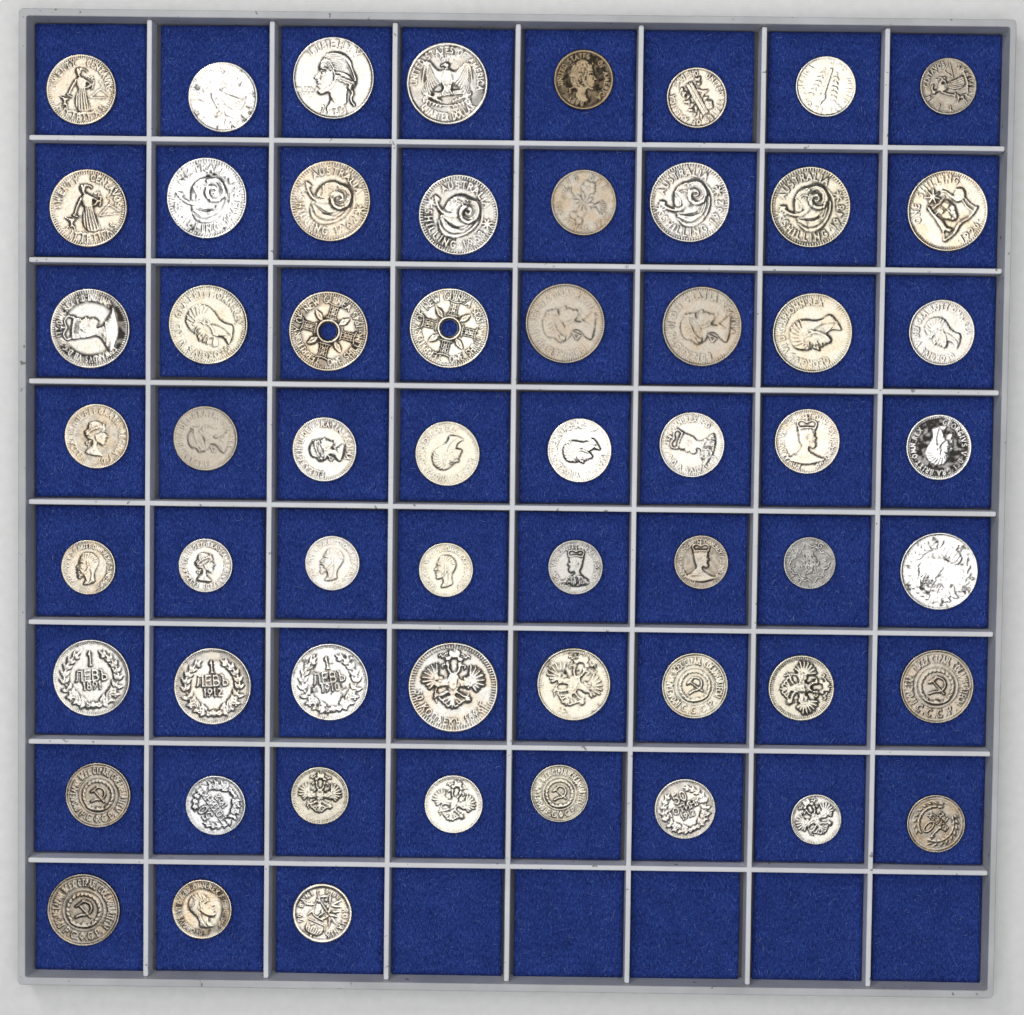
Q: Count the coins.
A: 59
